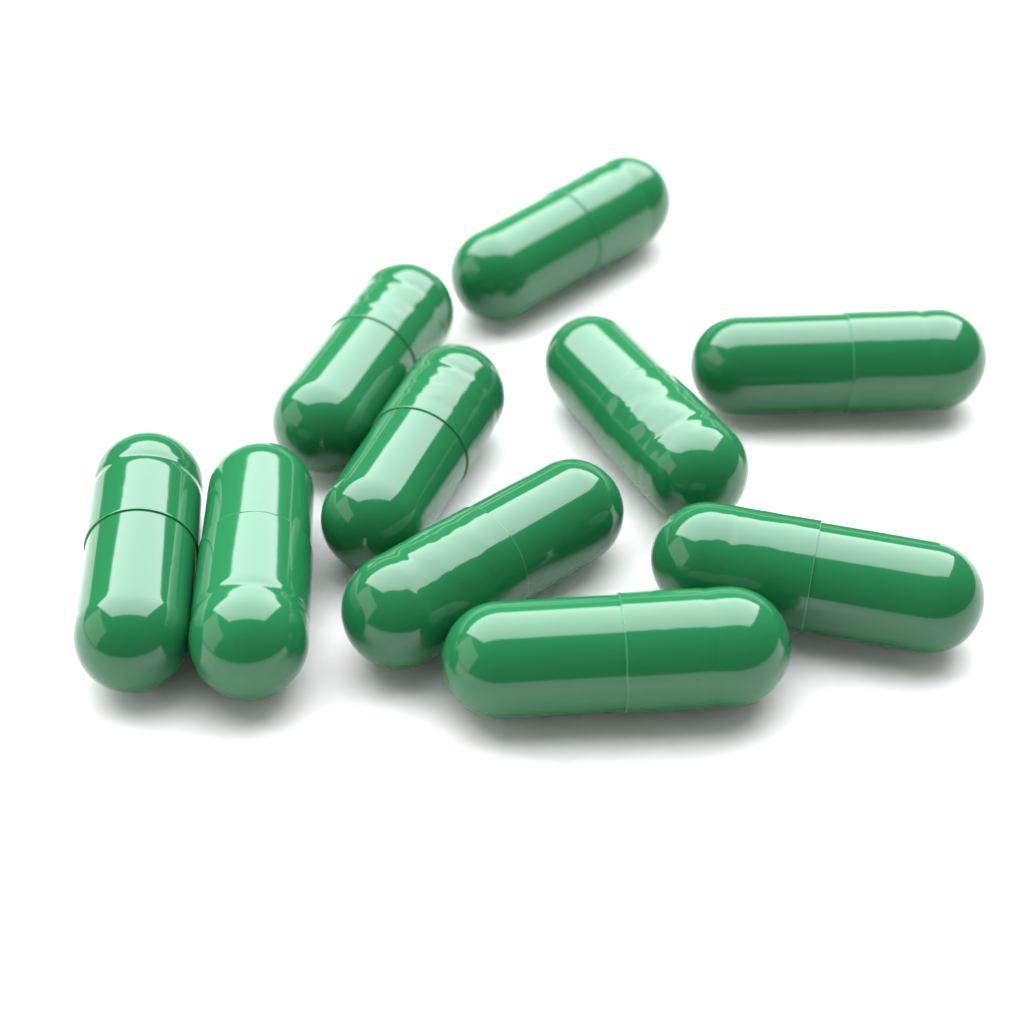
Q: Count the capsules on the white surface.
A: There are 10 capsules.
